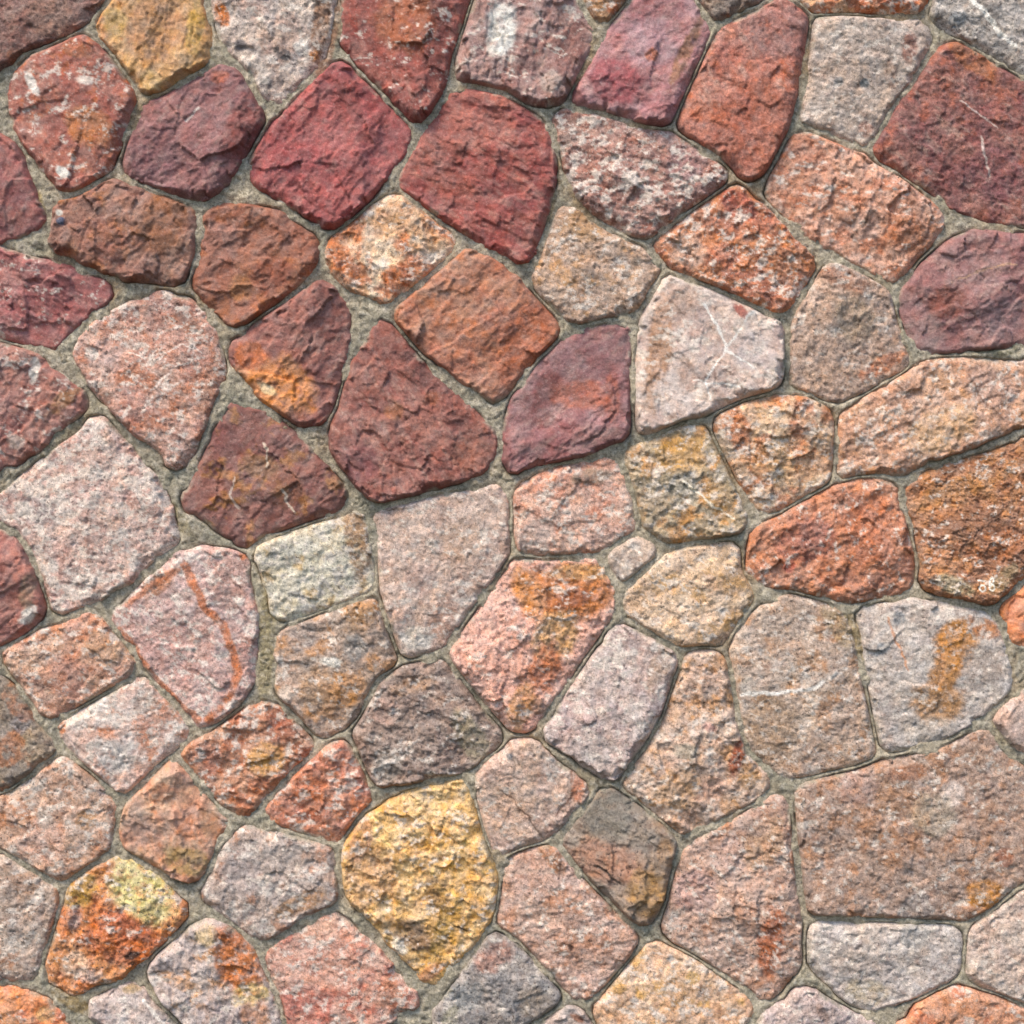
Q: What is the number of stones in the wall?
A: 85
